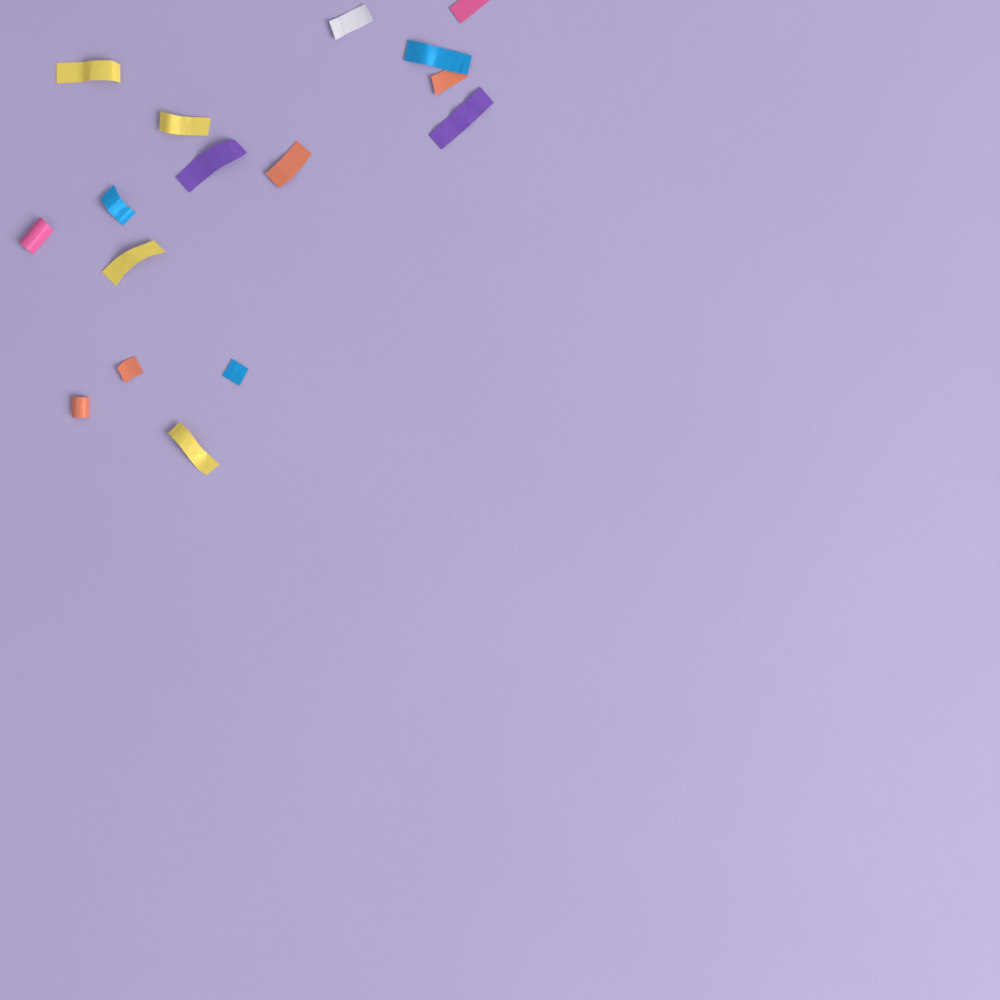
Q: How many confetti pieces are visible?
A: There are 16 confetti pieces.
